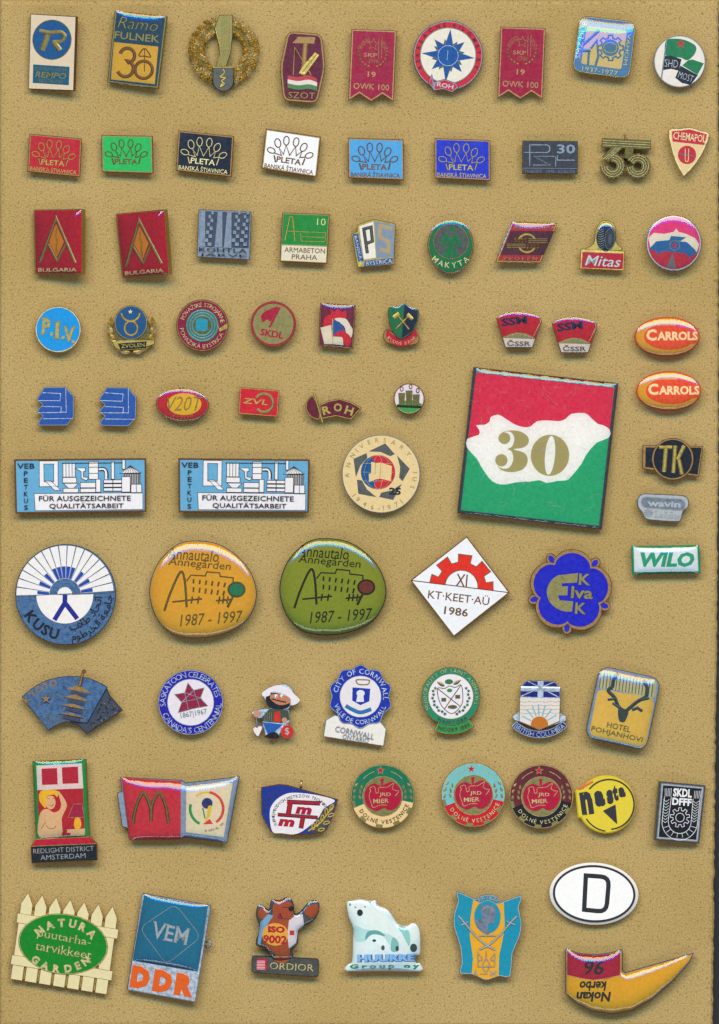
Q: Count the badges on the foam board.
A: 77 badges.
